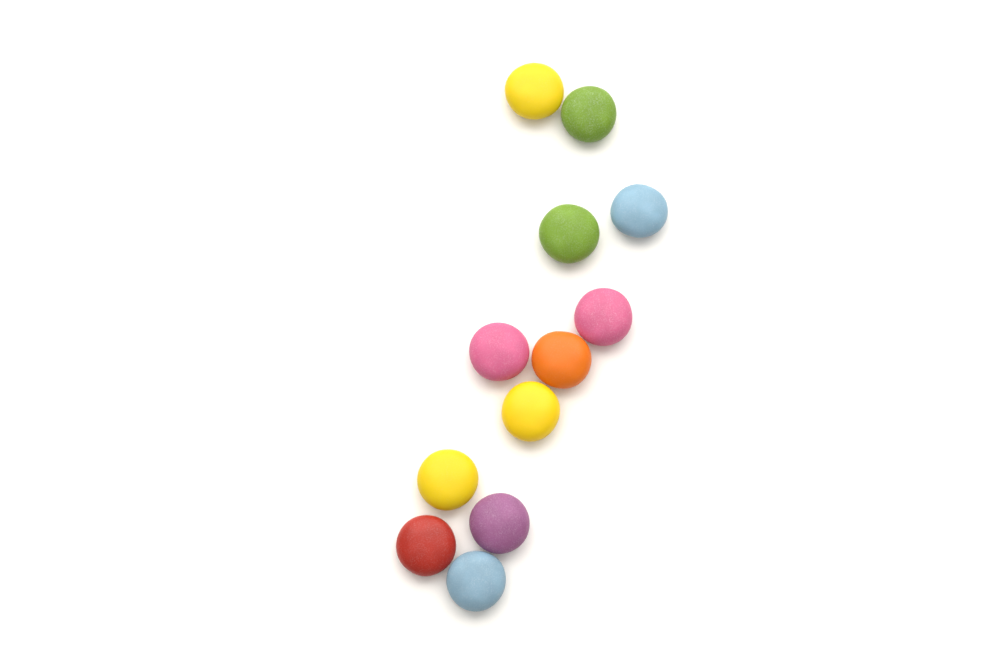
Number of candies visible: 12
